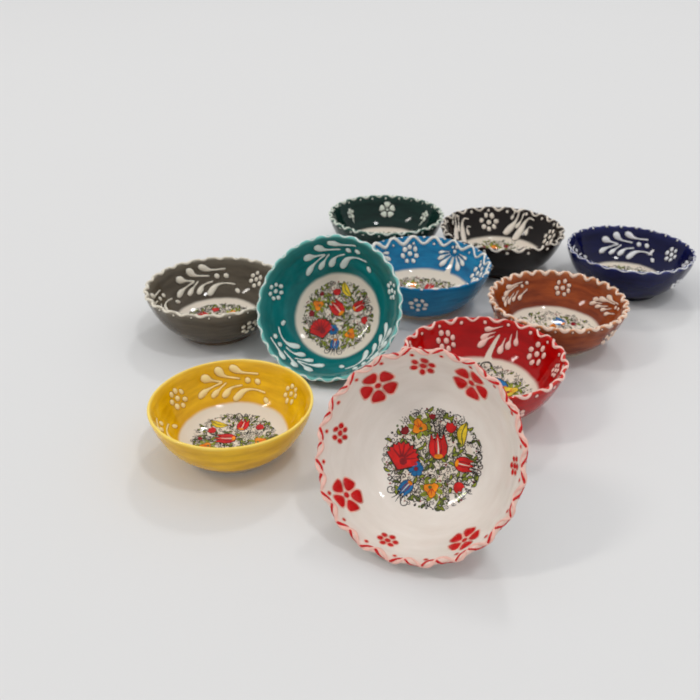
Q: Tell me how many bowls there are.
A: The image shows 10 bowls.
